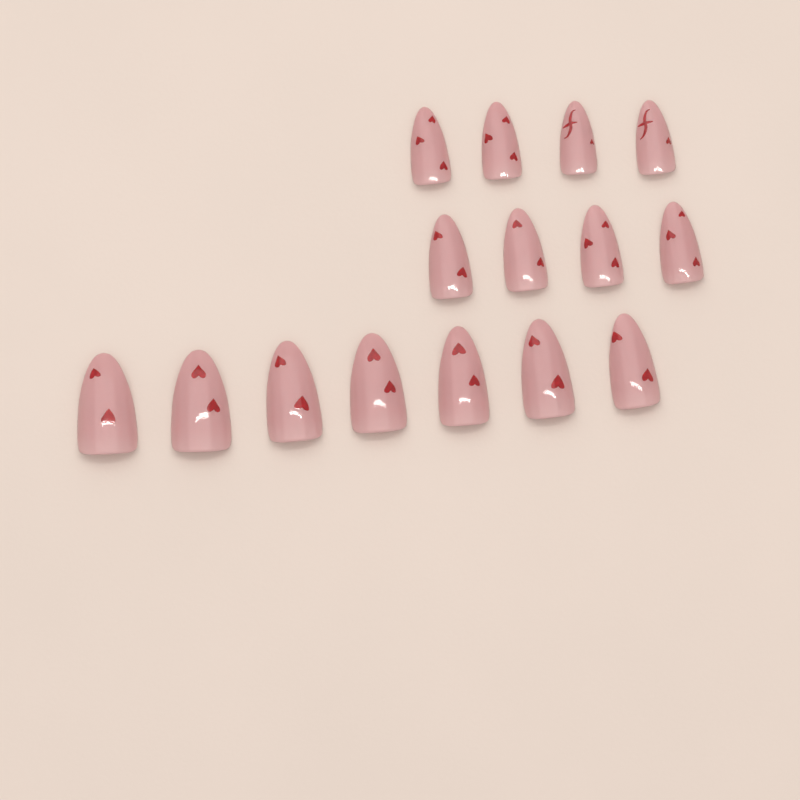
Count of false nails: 15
